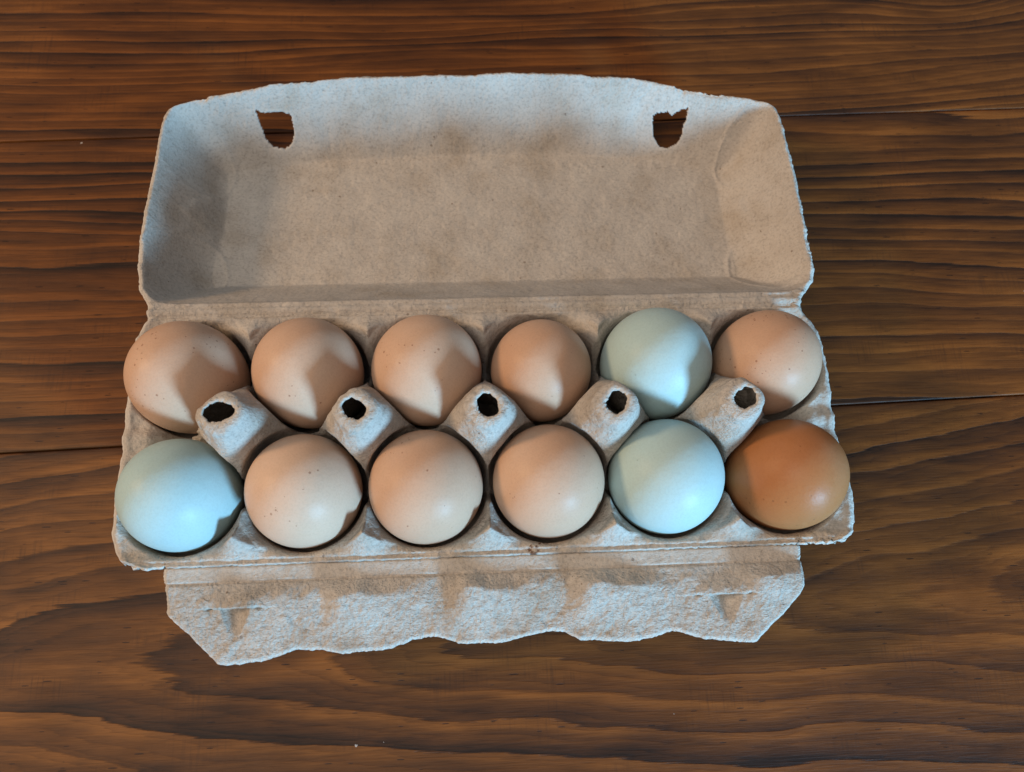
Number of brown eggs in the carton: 9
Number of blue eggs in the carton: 3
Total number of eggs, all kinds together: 12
